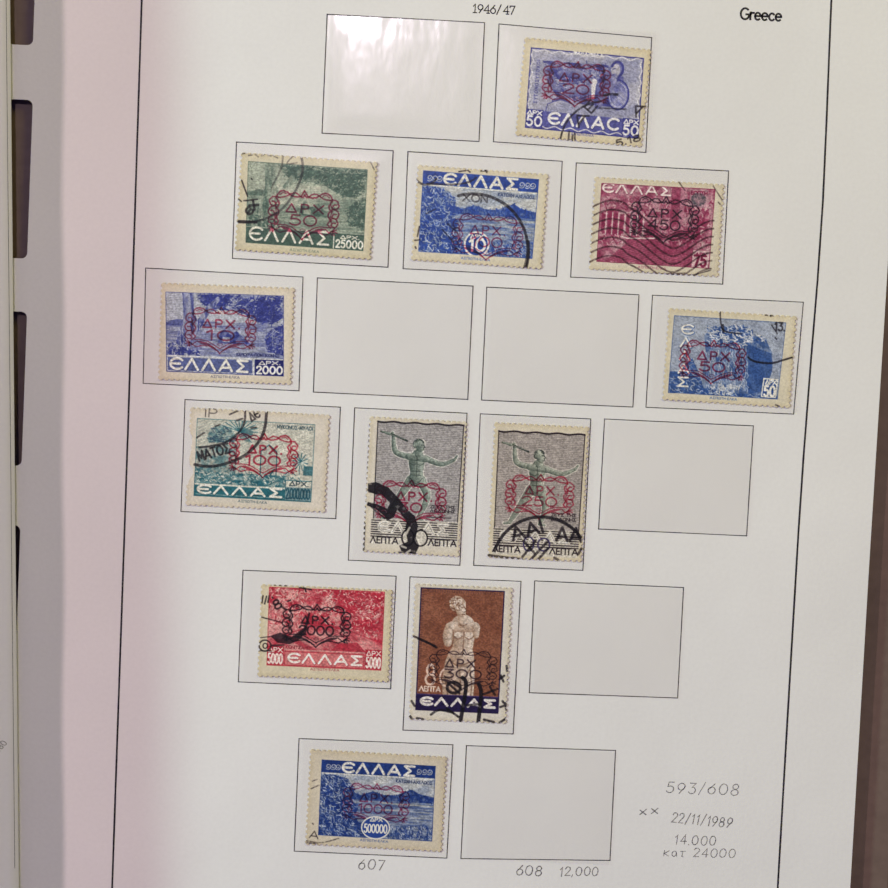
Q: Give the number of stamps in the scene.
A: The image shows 12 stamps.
